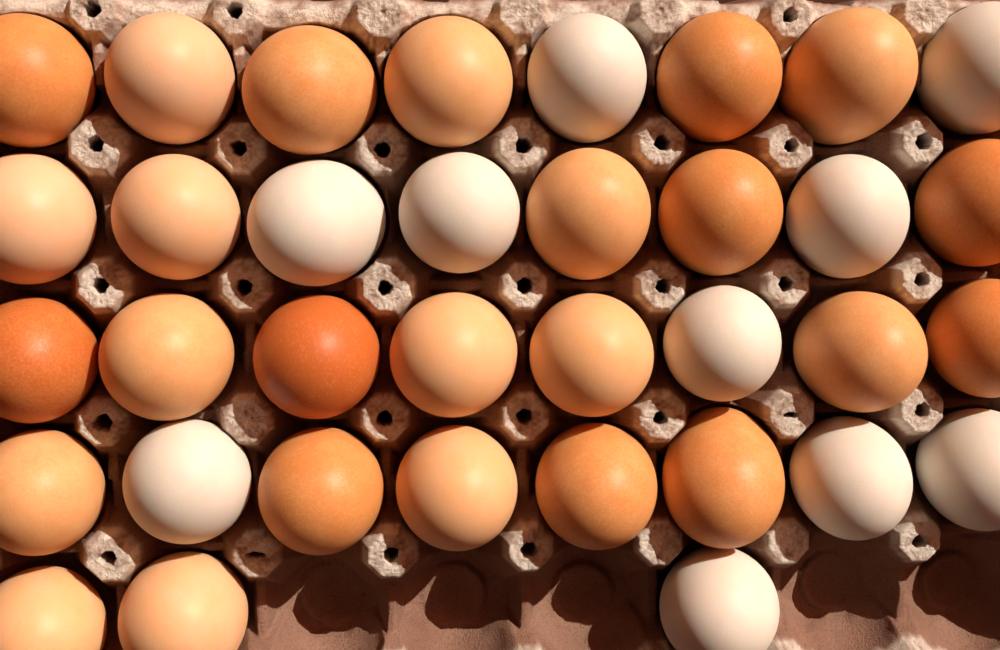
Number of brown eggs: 25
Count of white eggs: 10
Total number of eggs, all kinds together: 35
